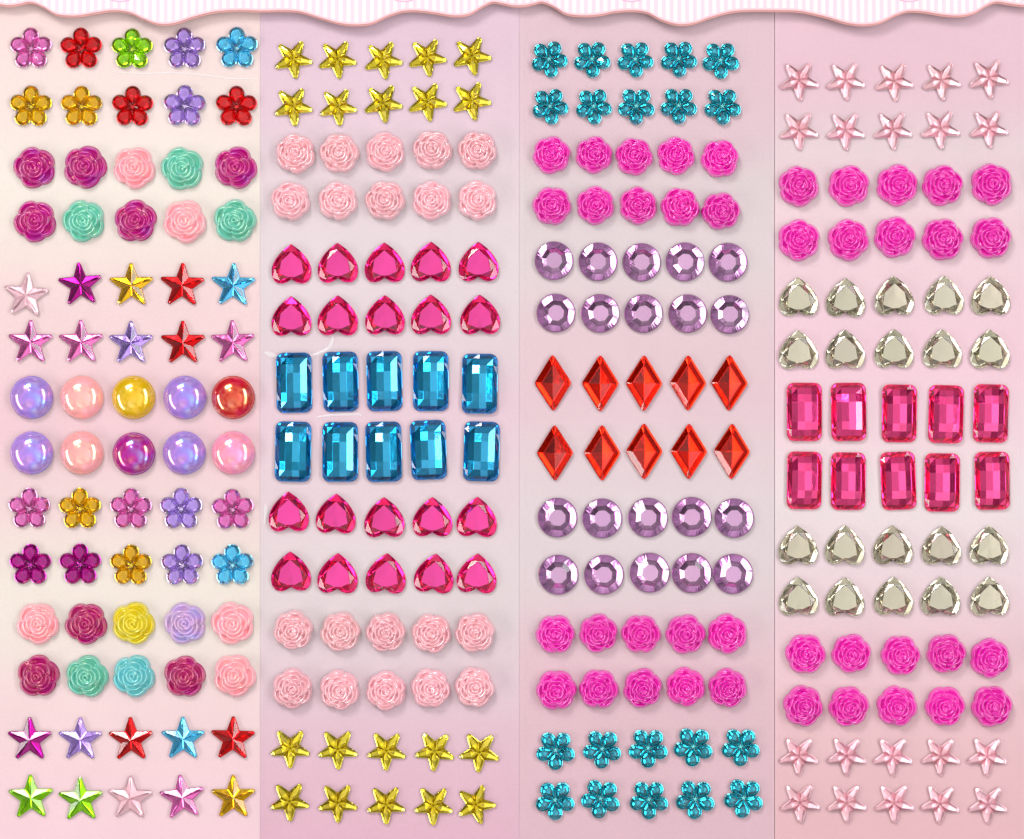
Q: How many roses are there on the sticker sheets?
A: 80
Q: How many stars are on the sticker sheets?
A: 60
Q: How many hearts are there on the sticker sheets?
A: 40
